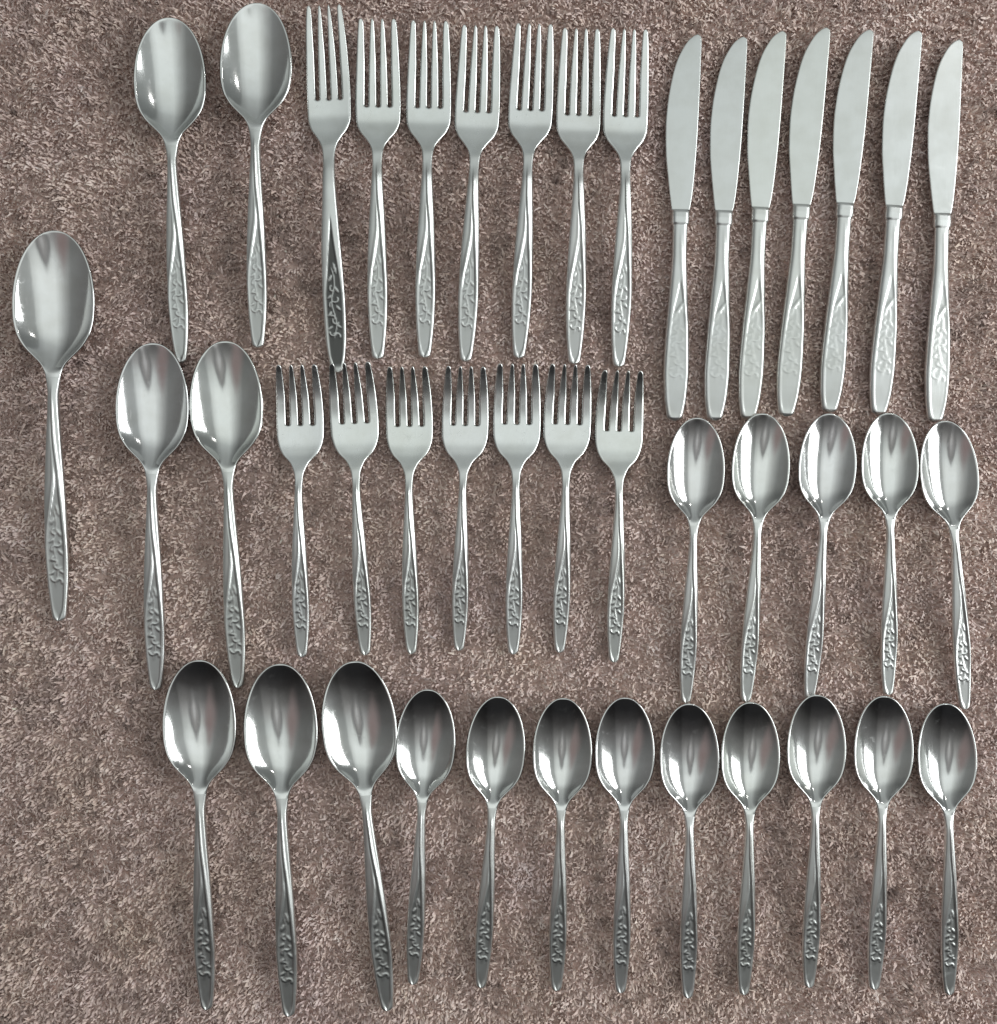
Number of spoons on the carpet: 22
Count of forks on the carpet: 14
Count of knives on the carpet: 7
